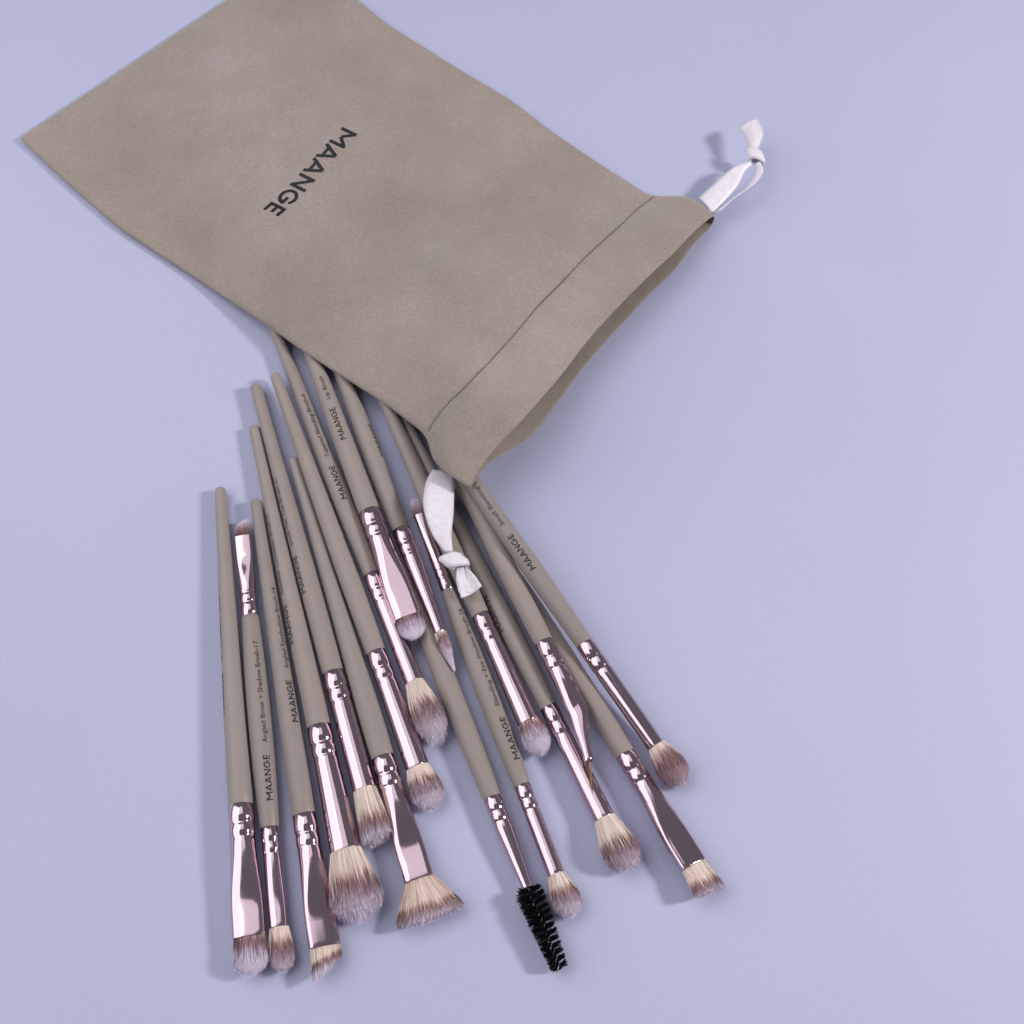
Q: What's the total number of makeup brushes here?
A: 17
